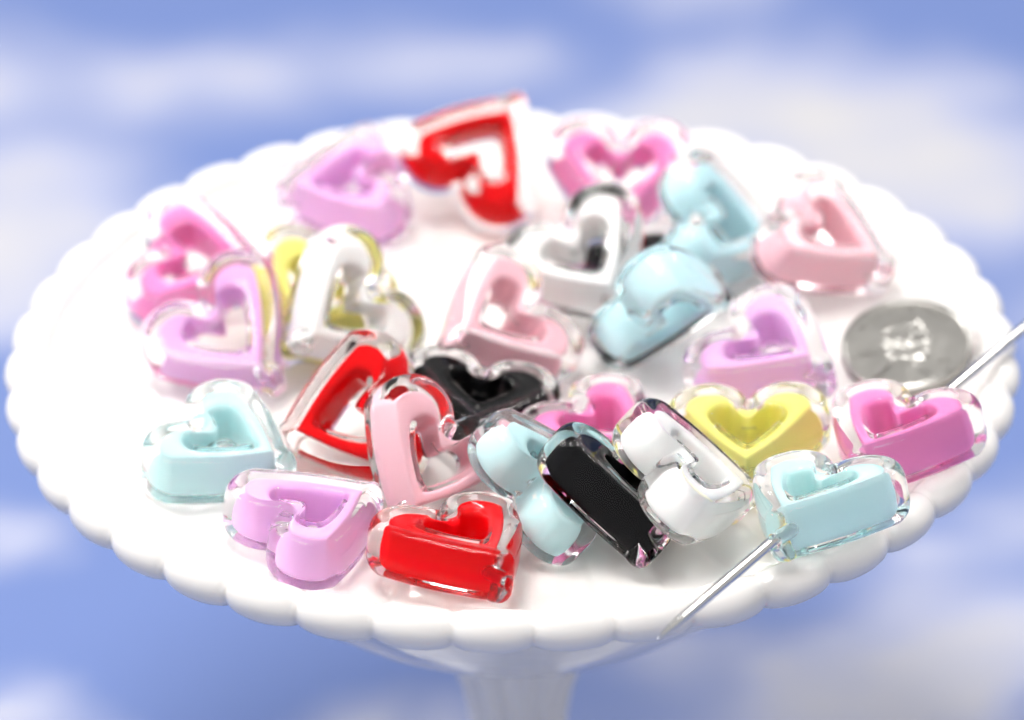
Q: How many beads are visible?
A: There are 27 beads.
